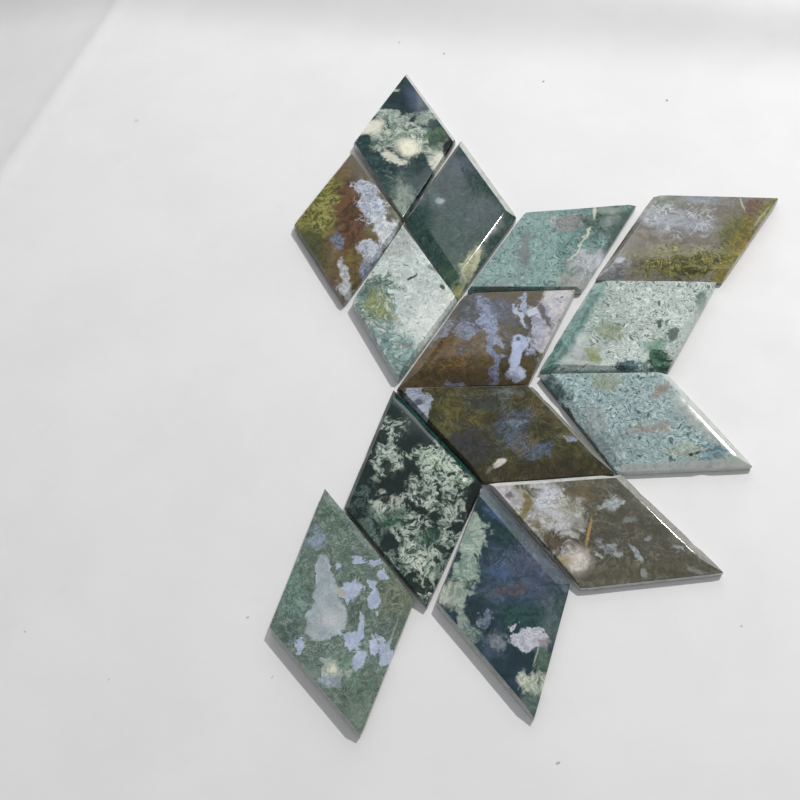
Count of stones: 14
